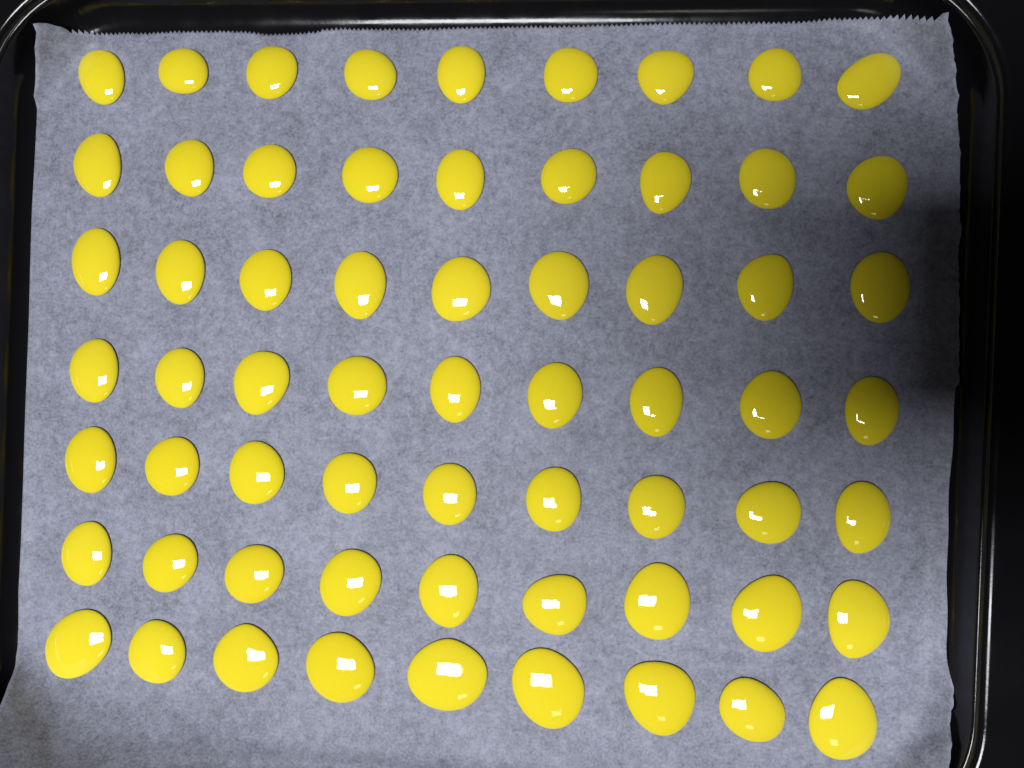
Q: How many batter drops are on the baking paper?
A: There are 63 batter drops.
